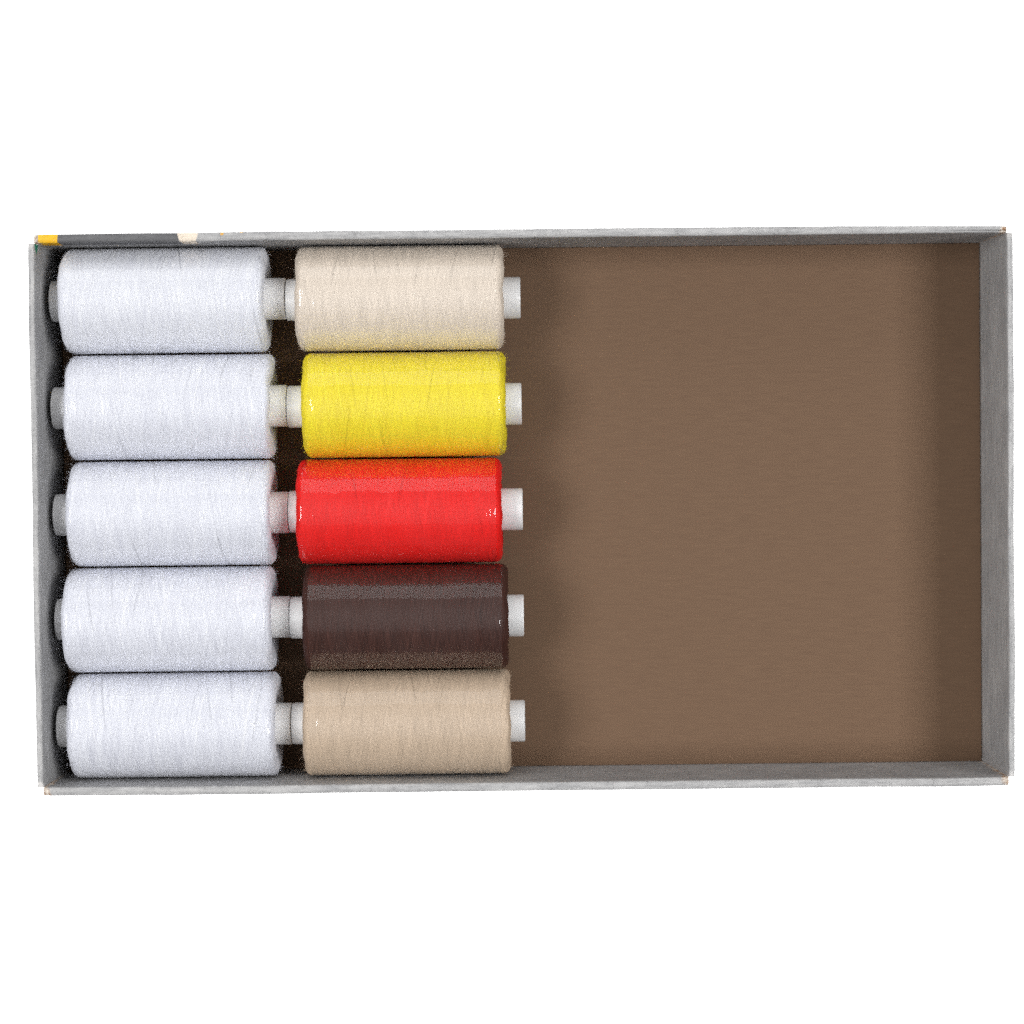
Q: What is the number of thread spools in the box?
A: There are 10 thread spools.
